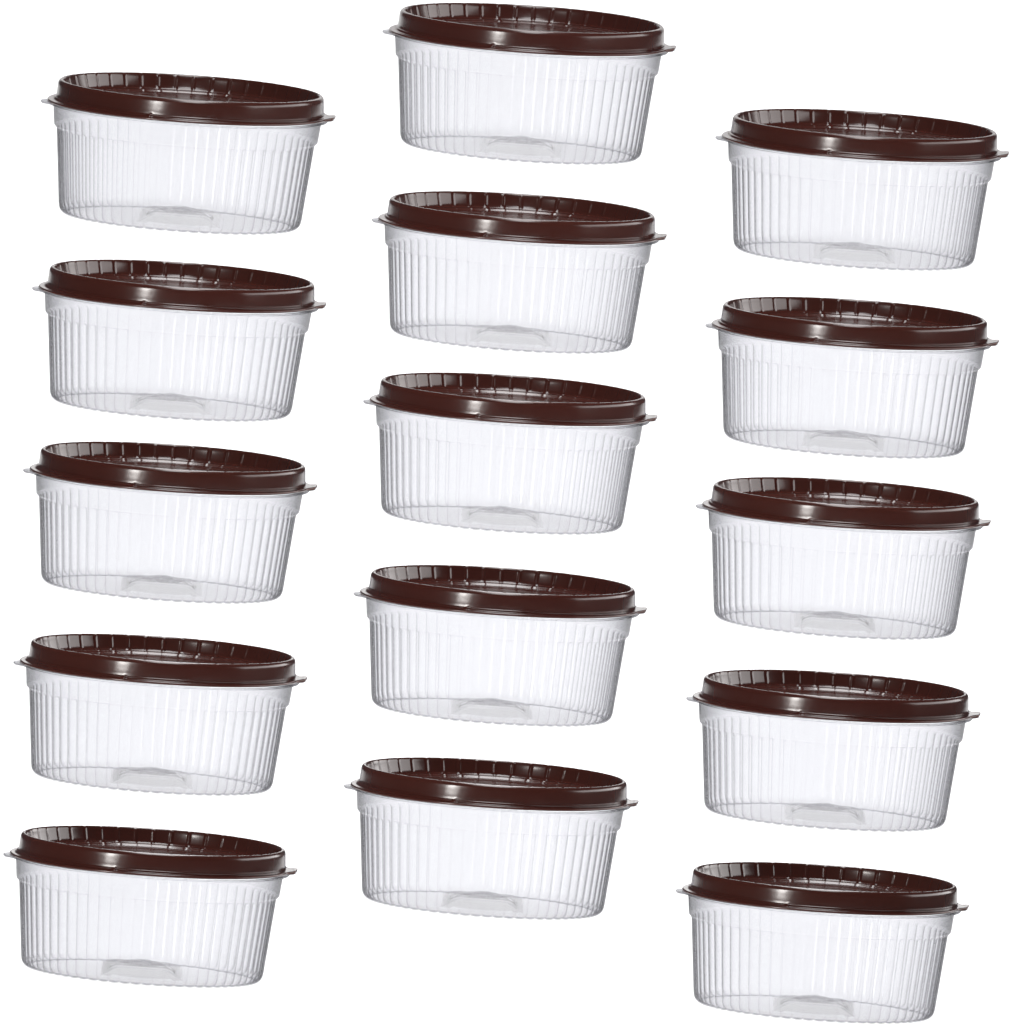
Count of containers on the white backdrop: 15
